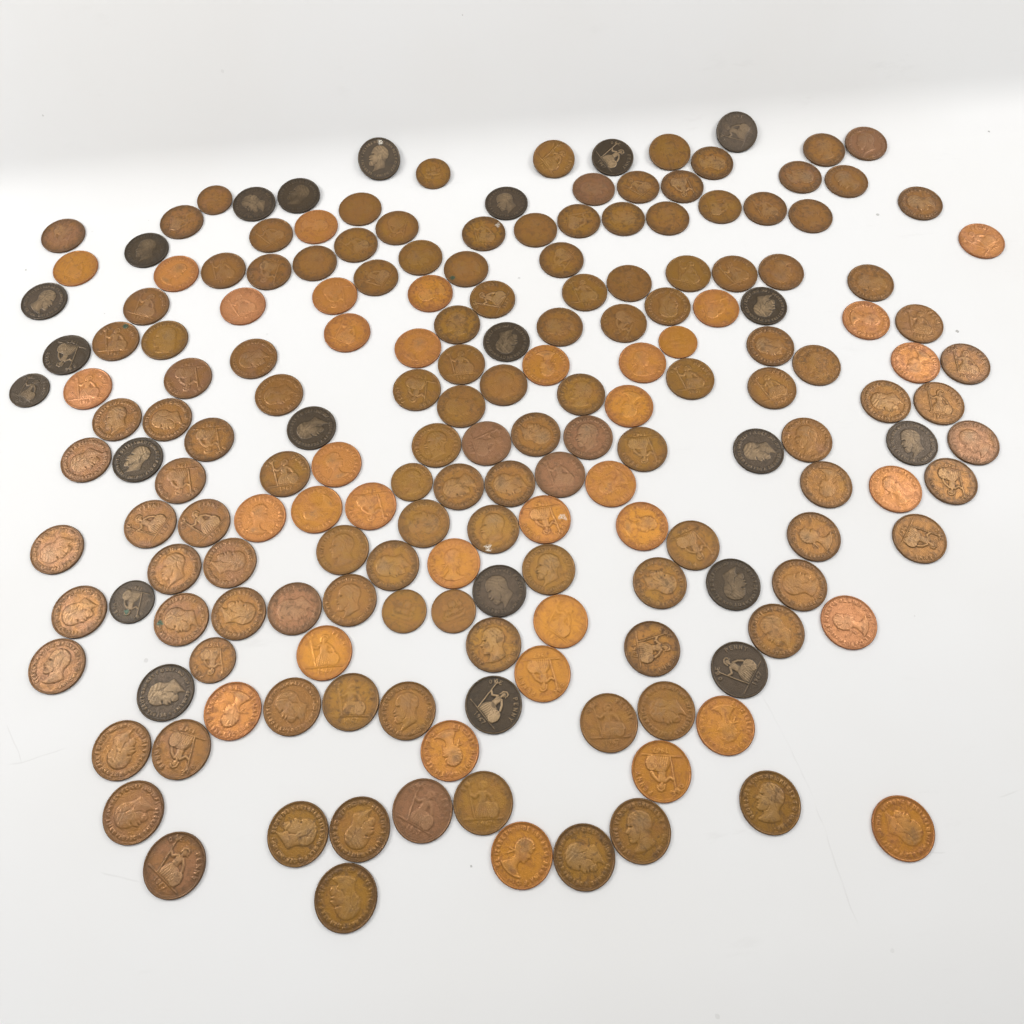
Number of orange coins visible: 36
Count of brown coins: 127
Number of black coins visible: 22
